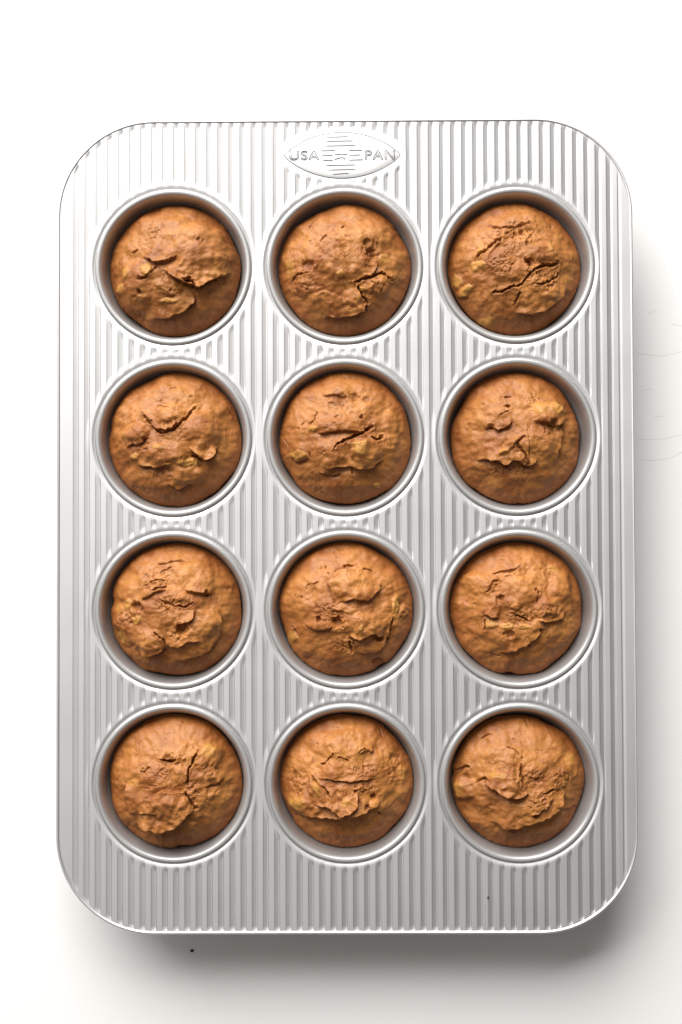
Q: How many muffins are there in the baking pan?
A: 12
